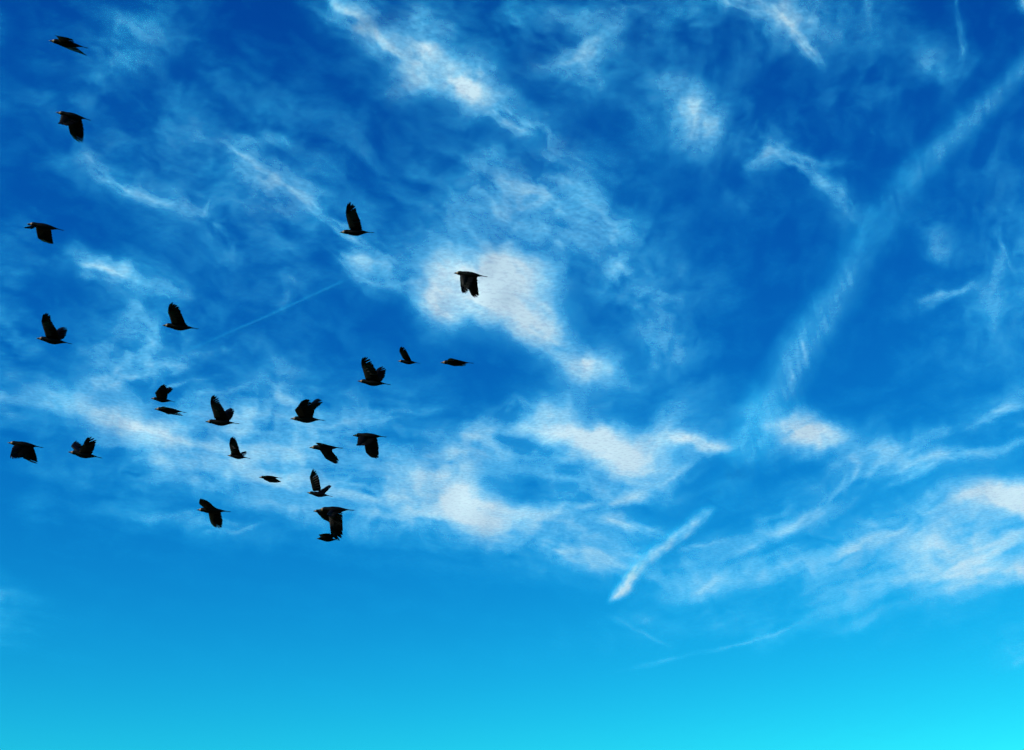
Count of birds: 25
